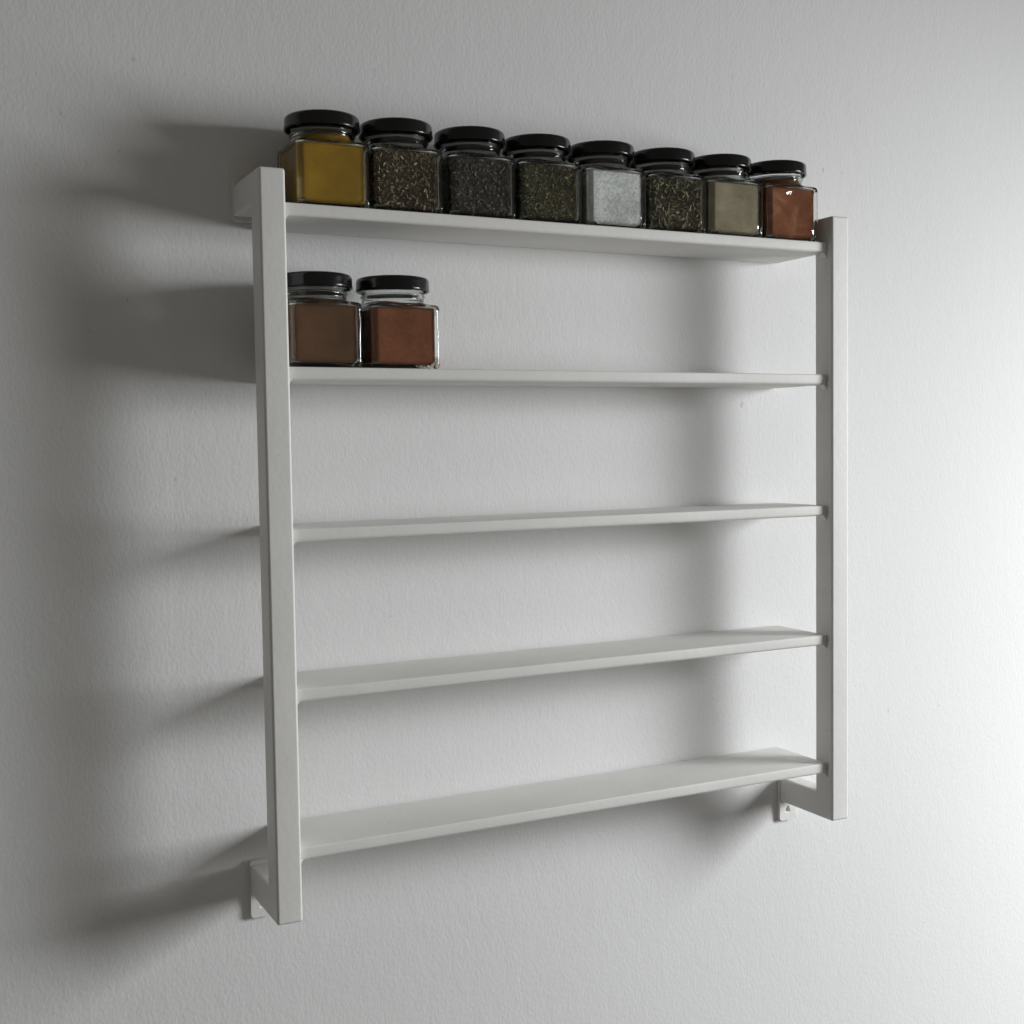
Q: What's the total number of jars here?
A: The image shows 10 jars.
